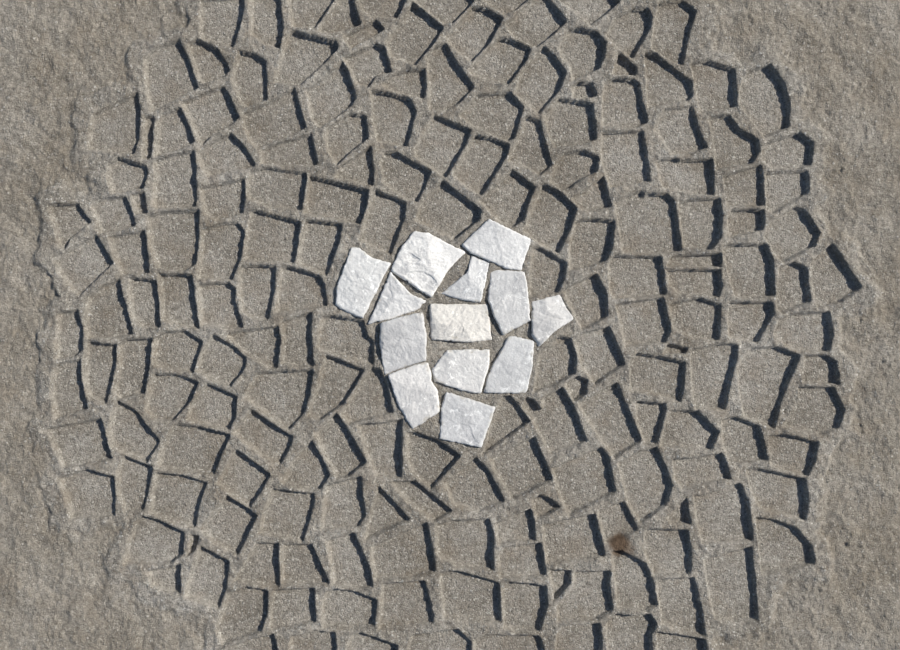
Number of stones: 13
